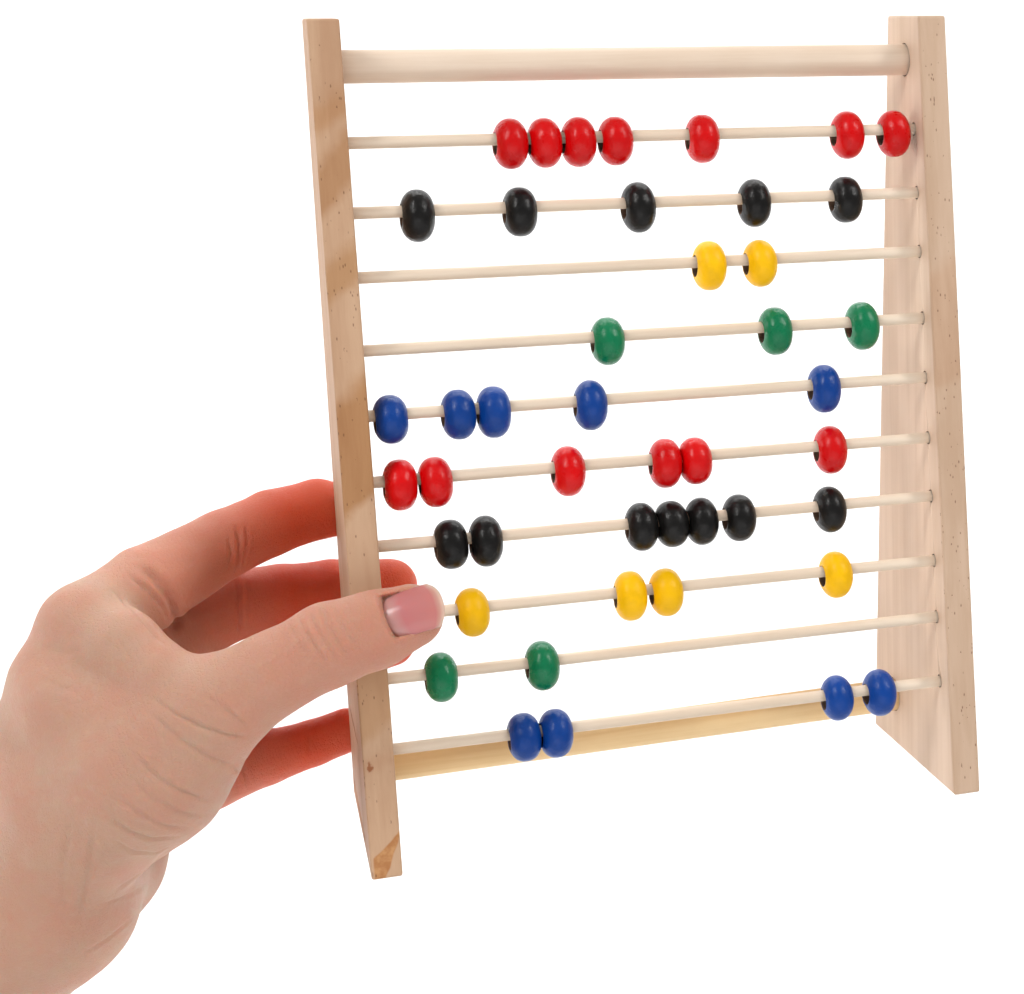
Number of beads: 45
